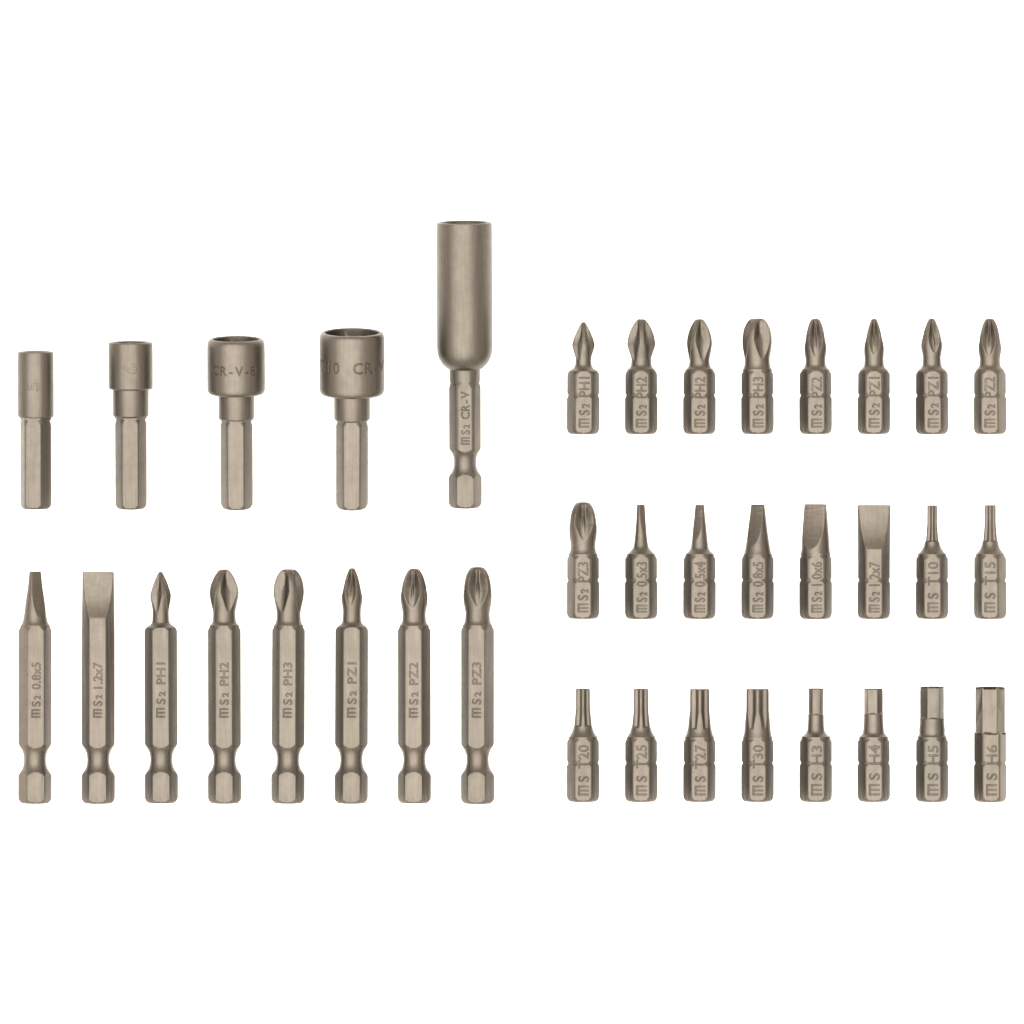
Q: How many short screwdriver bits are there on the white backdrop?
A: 24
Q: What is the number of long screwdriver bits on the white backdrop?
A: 8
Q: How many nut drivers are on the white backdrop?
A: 5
